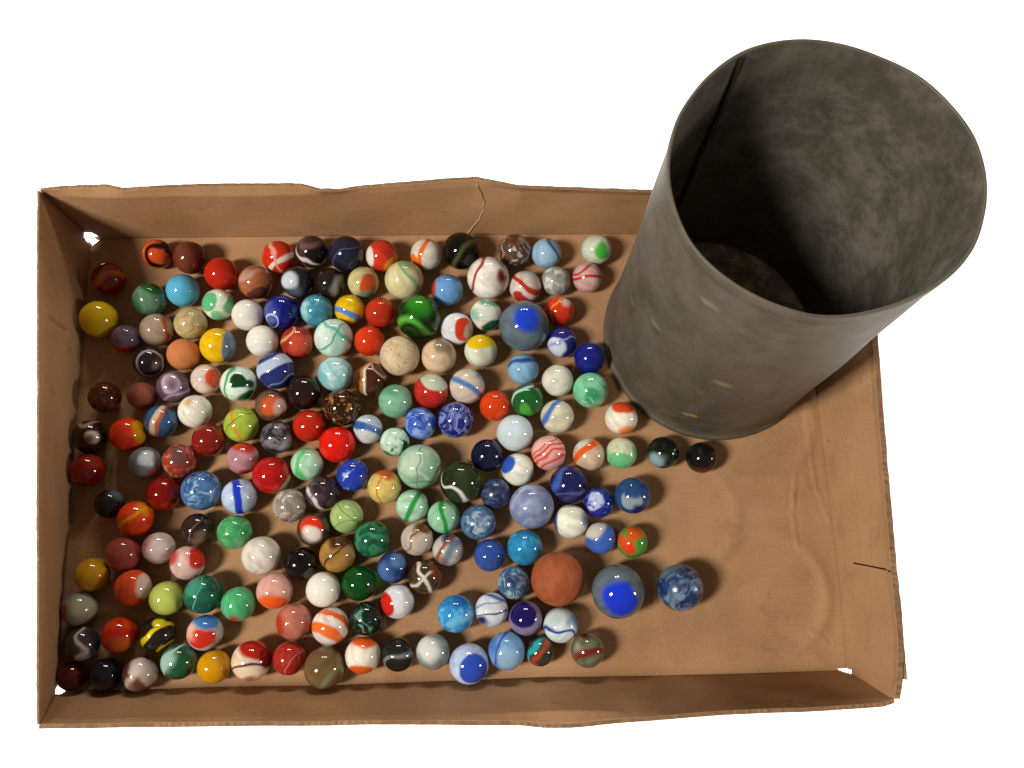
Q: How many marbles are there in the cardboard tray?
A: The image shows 179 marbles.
